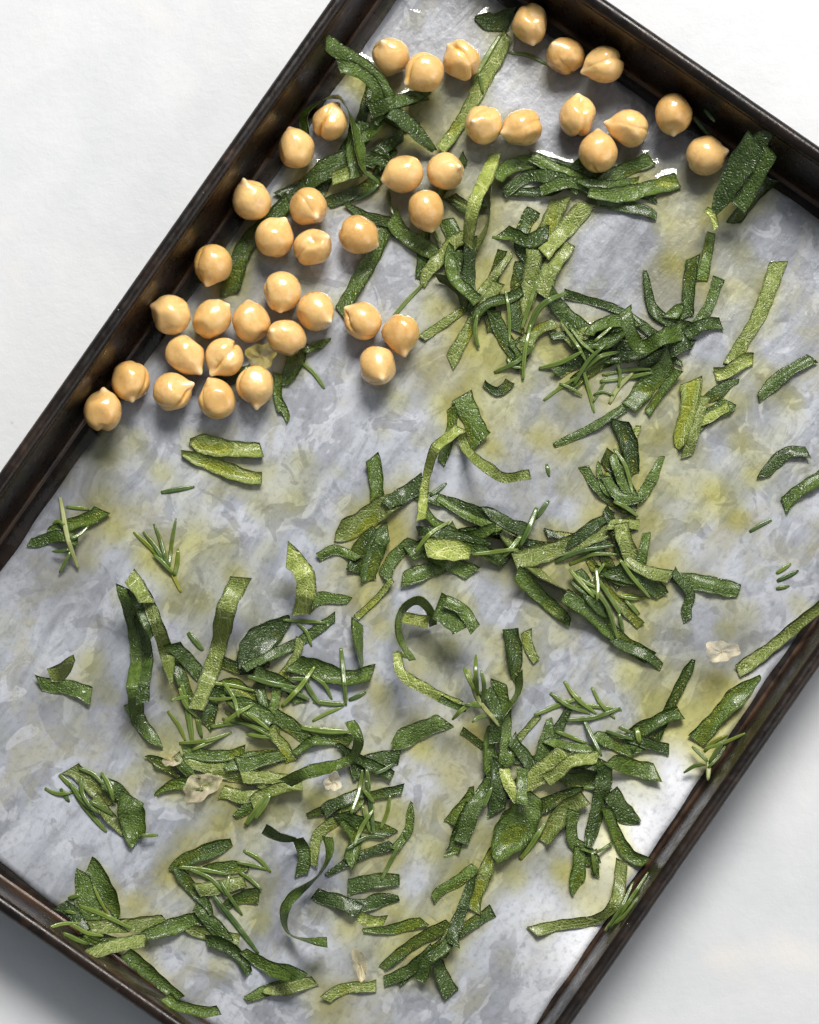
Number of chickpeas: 40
